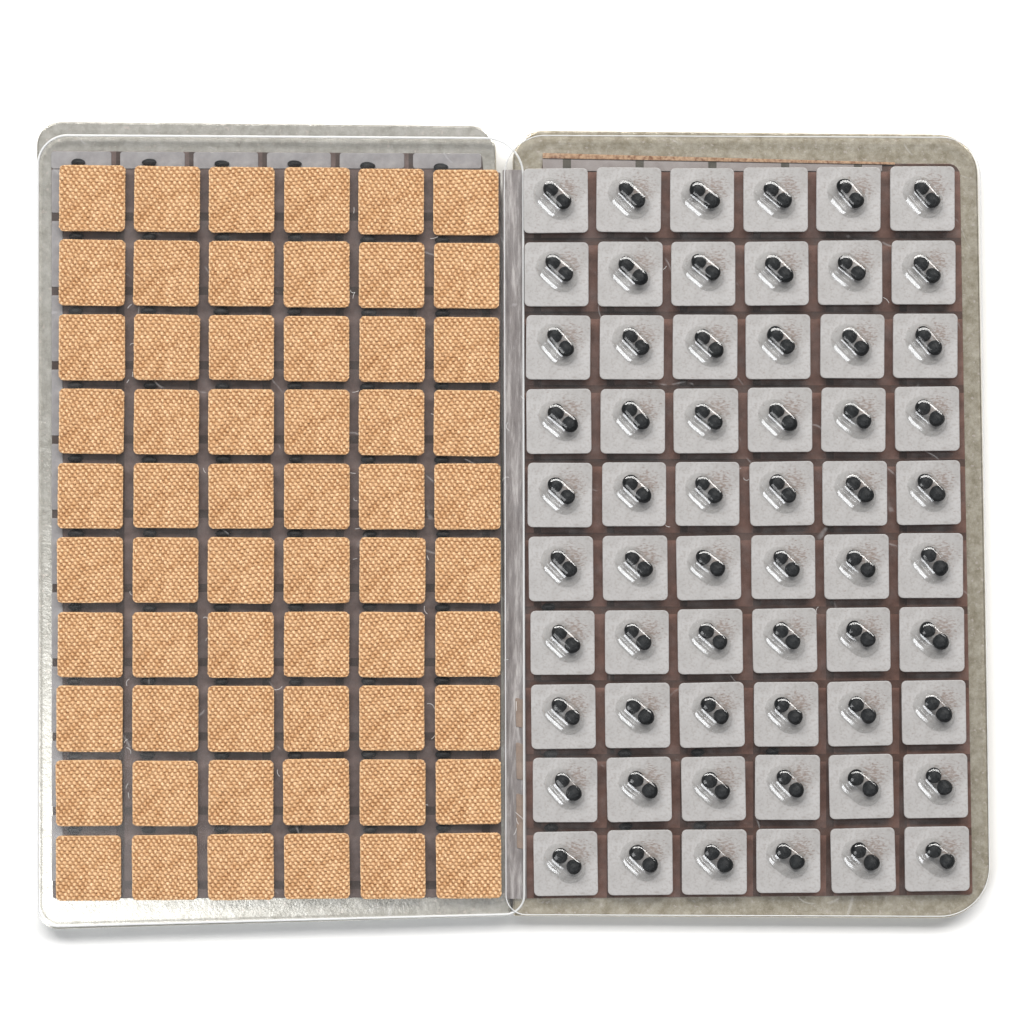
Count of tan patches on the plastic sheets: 60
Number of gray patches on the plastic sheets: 60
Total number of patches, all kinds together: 120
